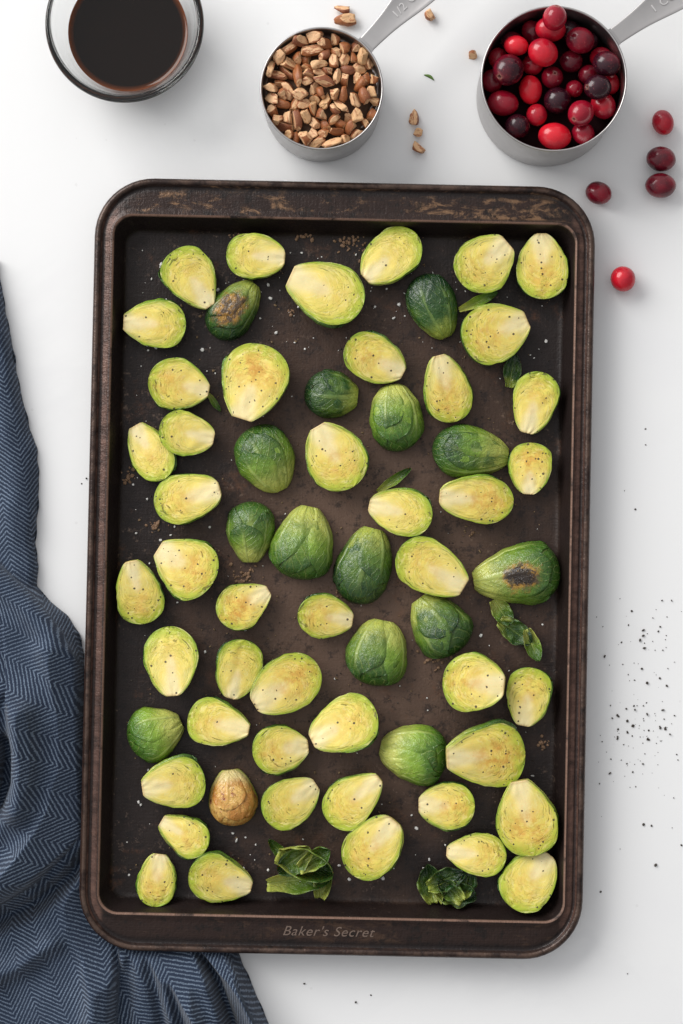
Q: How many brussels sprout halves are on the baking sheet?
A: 60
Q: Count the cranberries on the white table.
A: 35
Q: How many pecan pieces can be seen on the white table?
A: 93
